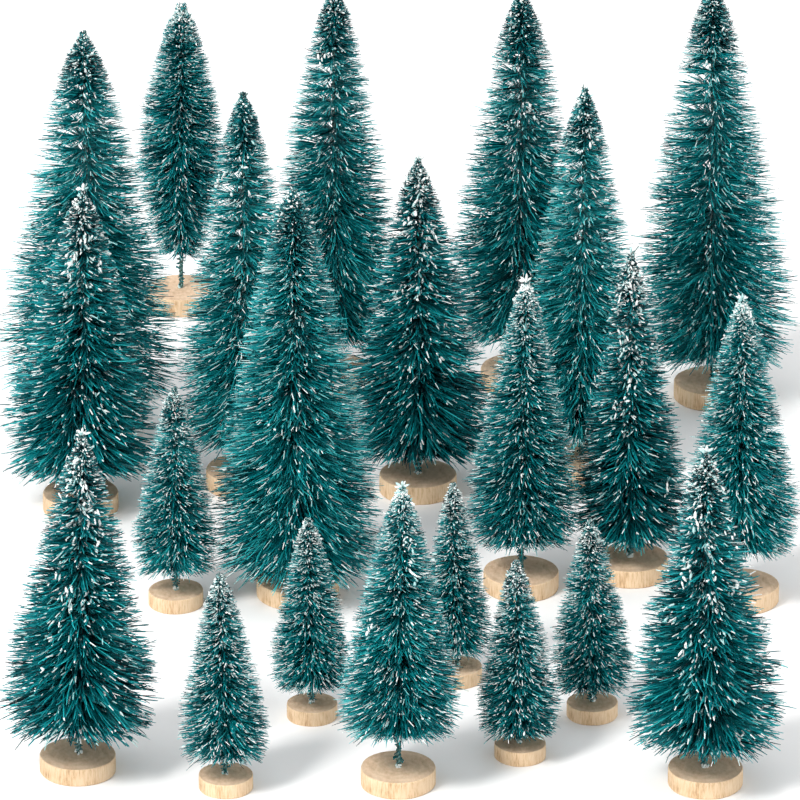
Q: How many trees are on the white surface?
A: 22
